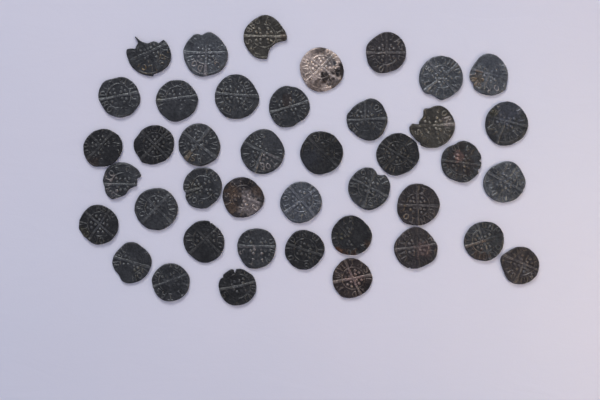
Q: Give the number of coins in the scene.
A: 41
